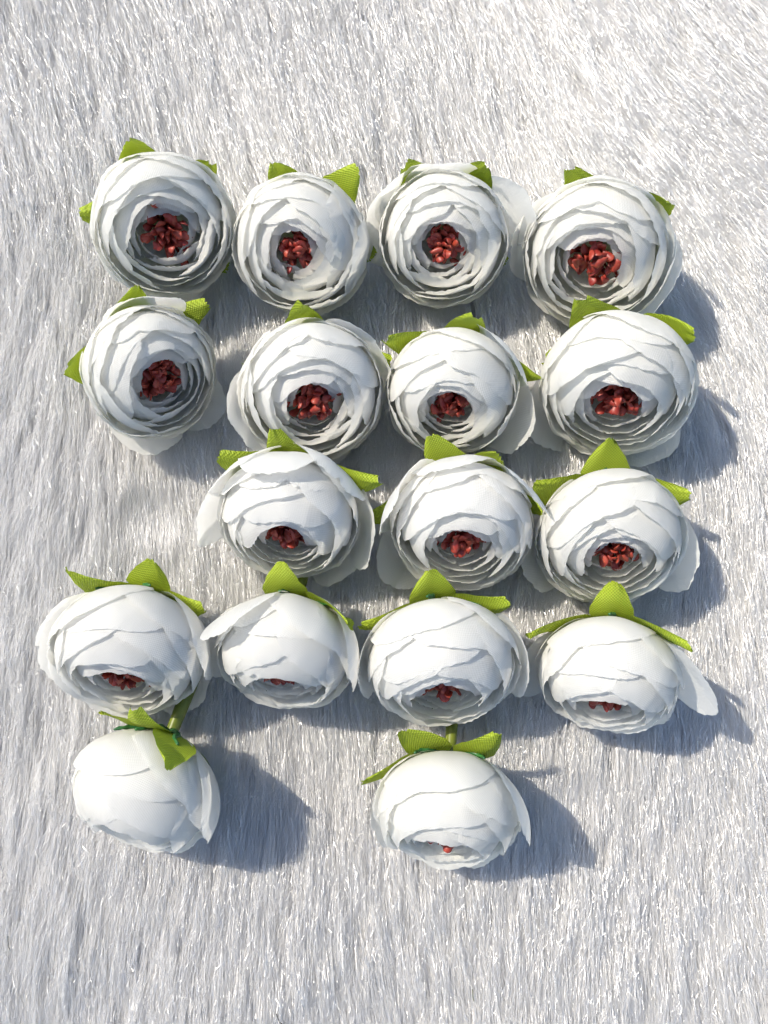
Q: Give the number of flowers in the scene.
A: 17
